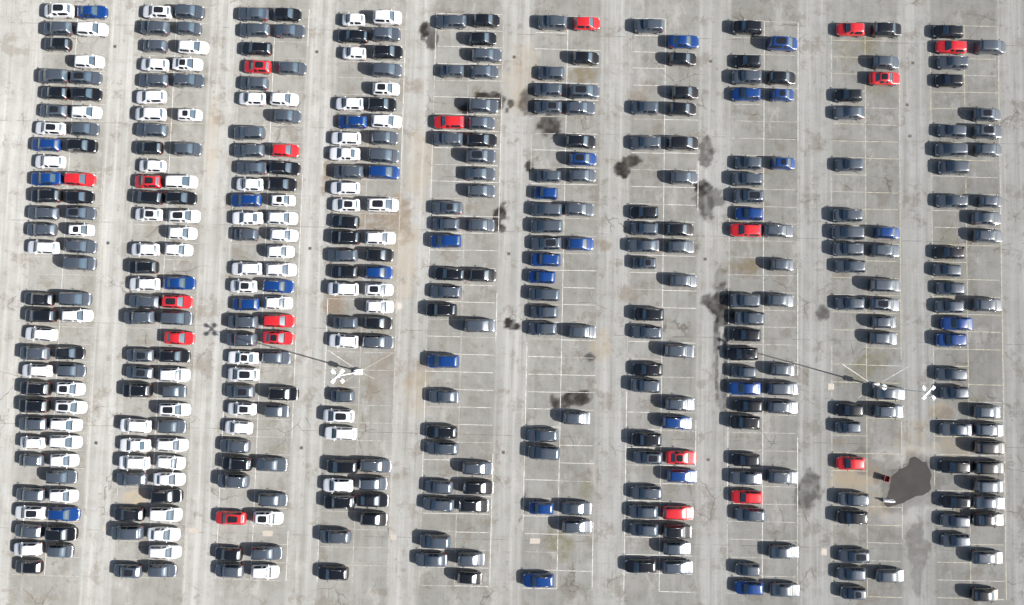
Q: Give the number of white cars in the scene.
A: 83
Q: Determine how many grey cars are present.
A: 200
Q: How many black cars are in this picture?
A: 85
